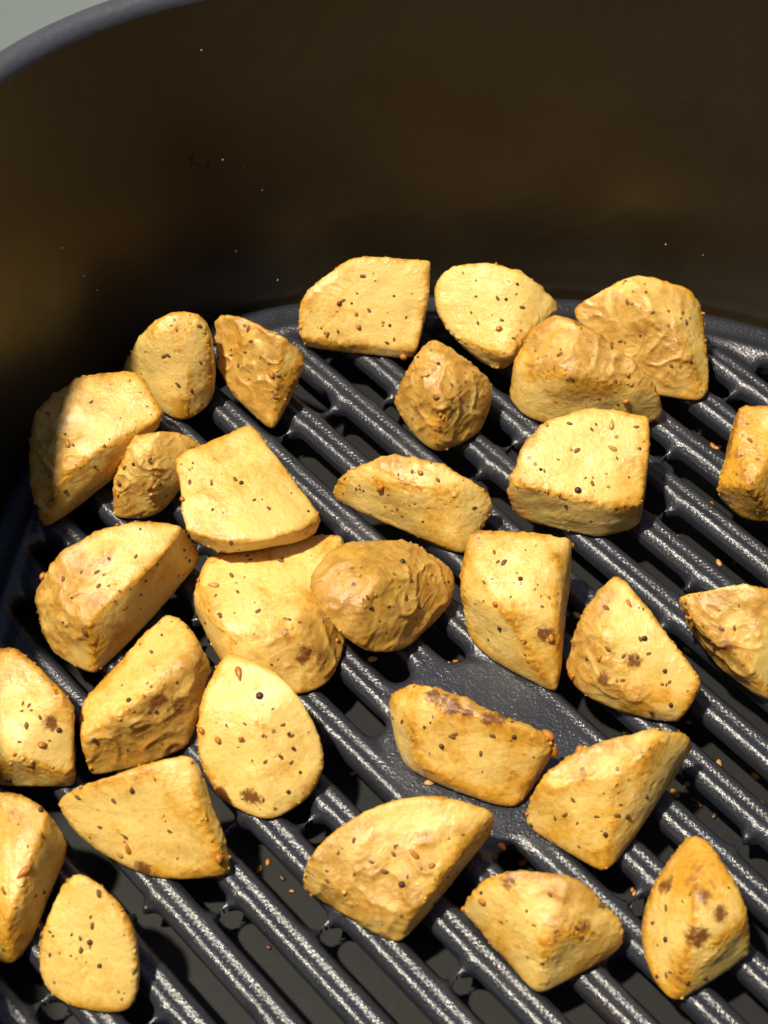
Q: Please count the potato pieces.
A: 30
